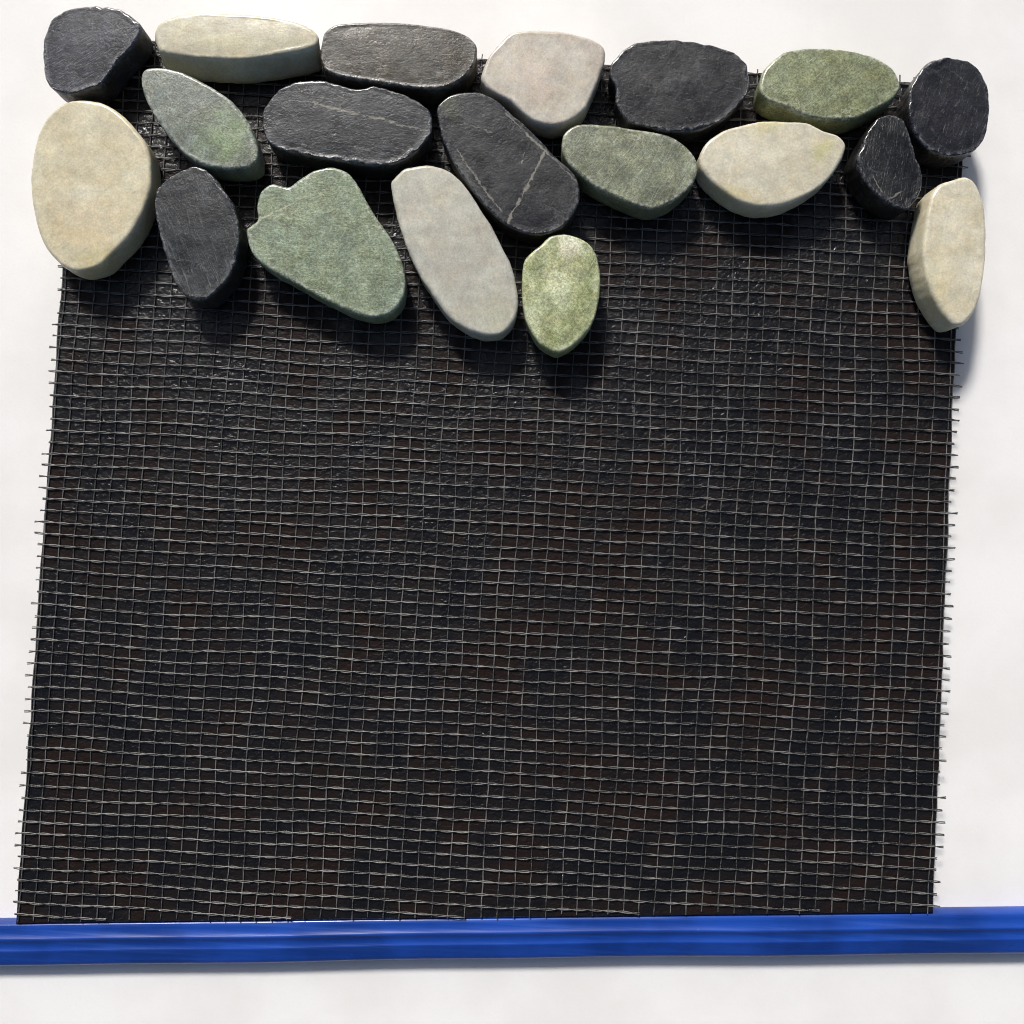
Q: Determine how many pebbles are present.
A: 19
